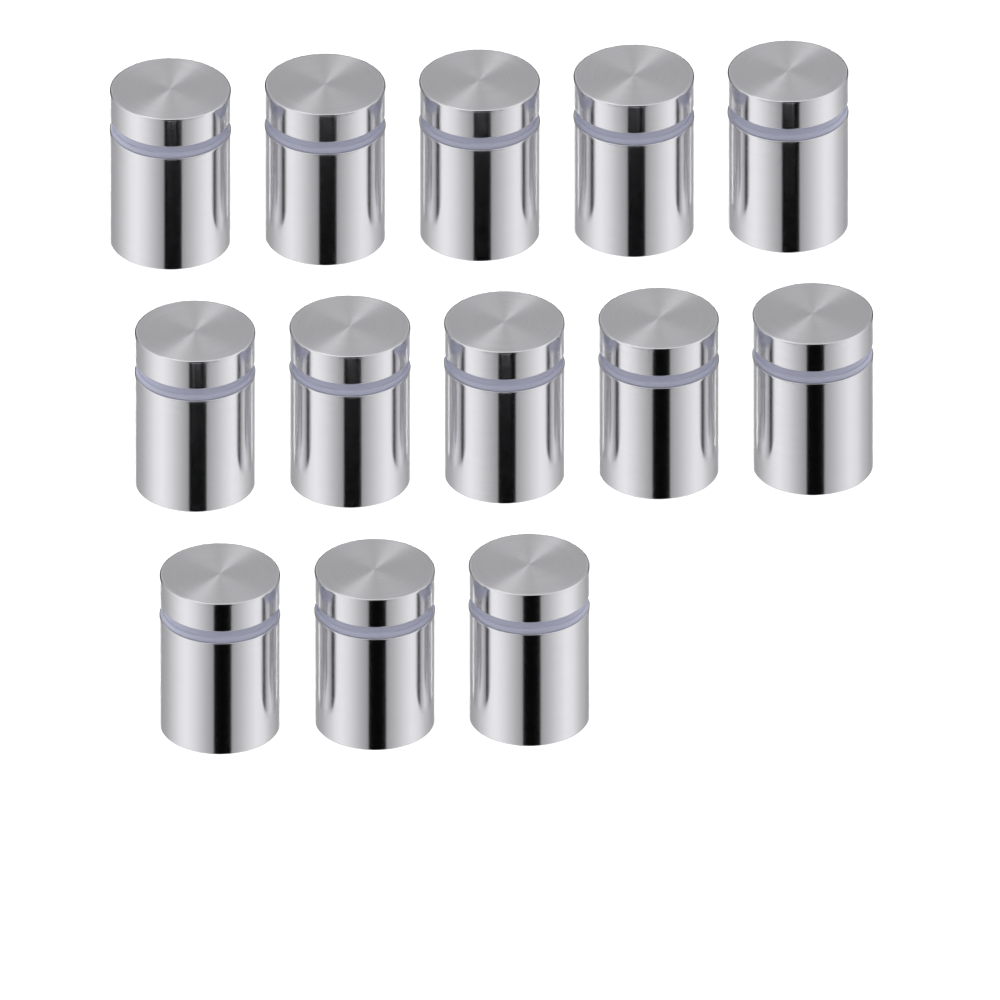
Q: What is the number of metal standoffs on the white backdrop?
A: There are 13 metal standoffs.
